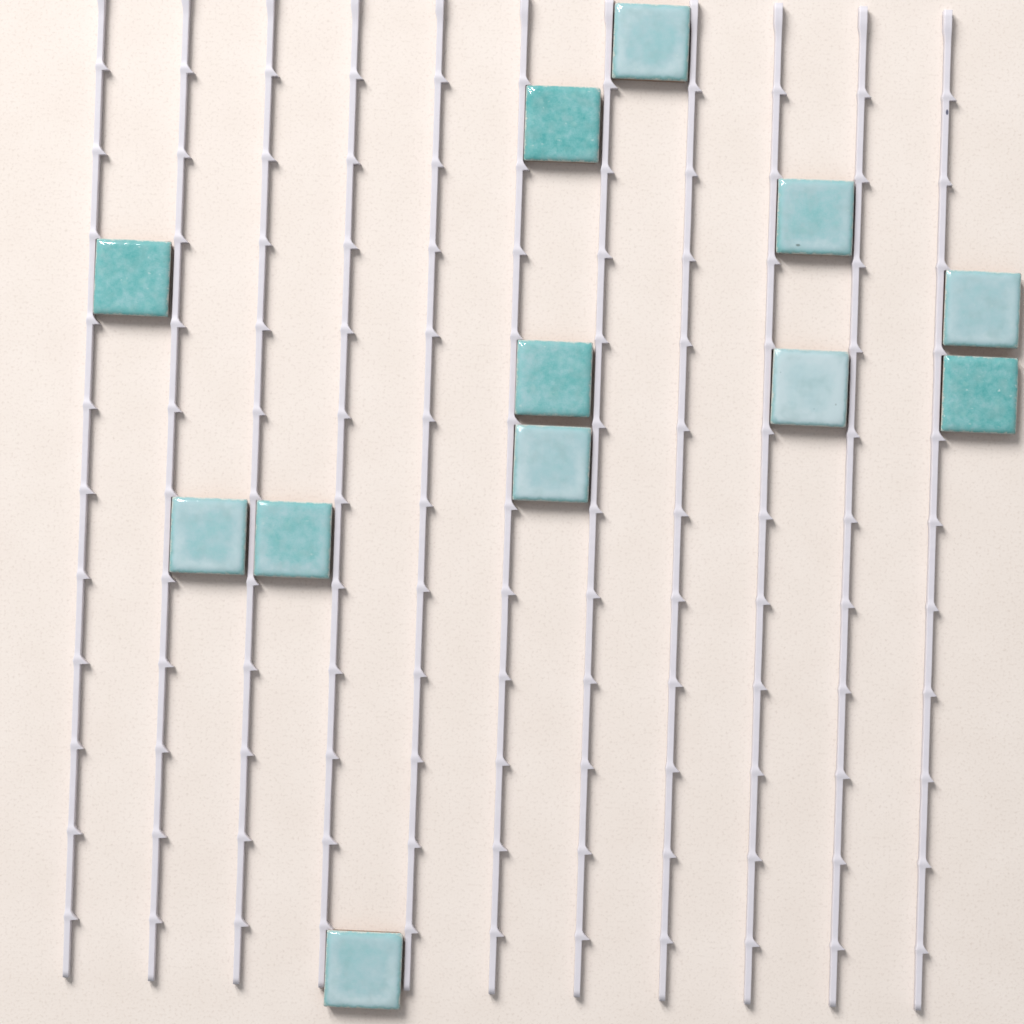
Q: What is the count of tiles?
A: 12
